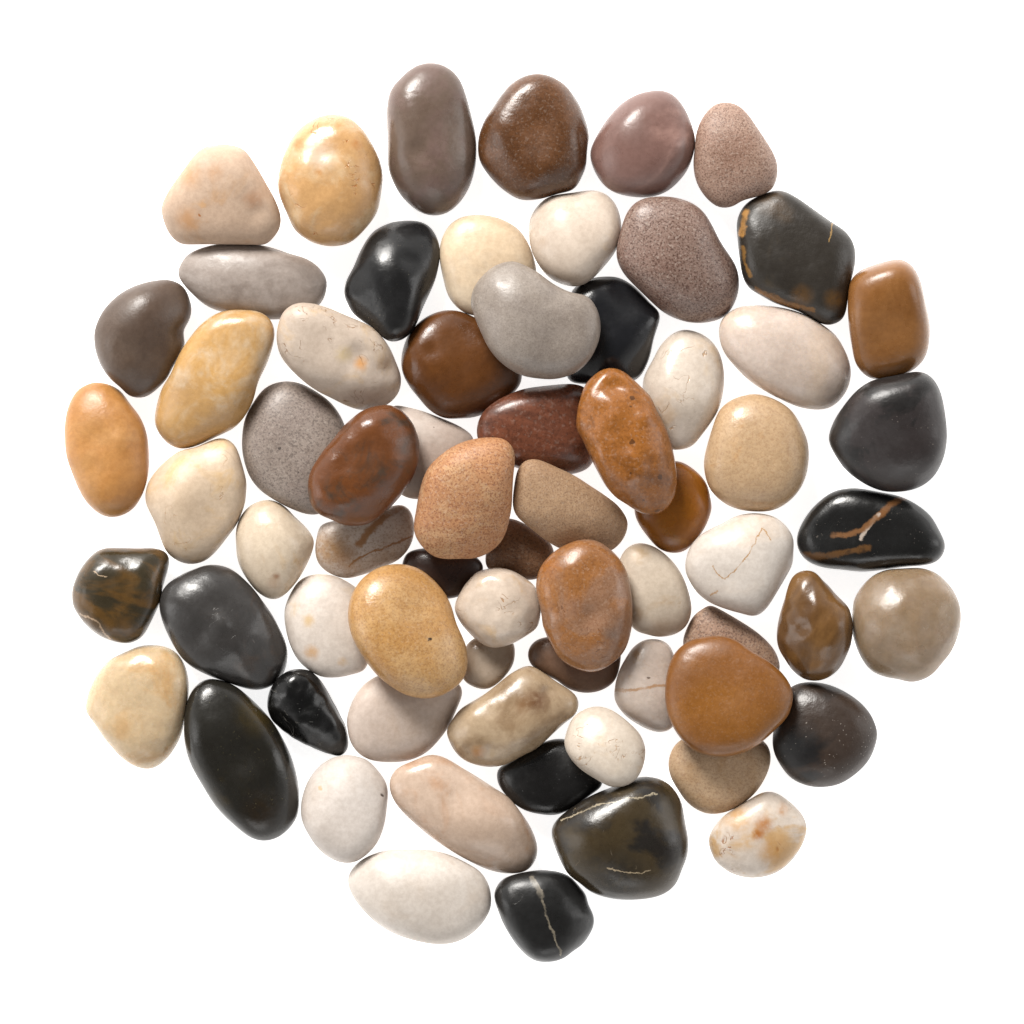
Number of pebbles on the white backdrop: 68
